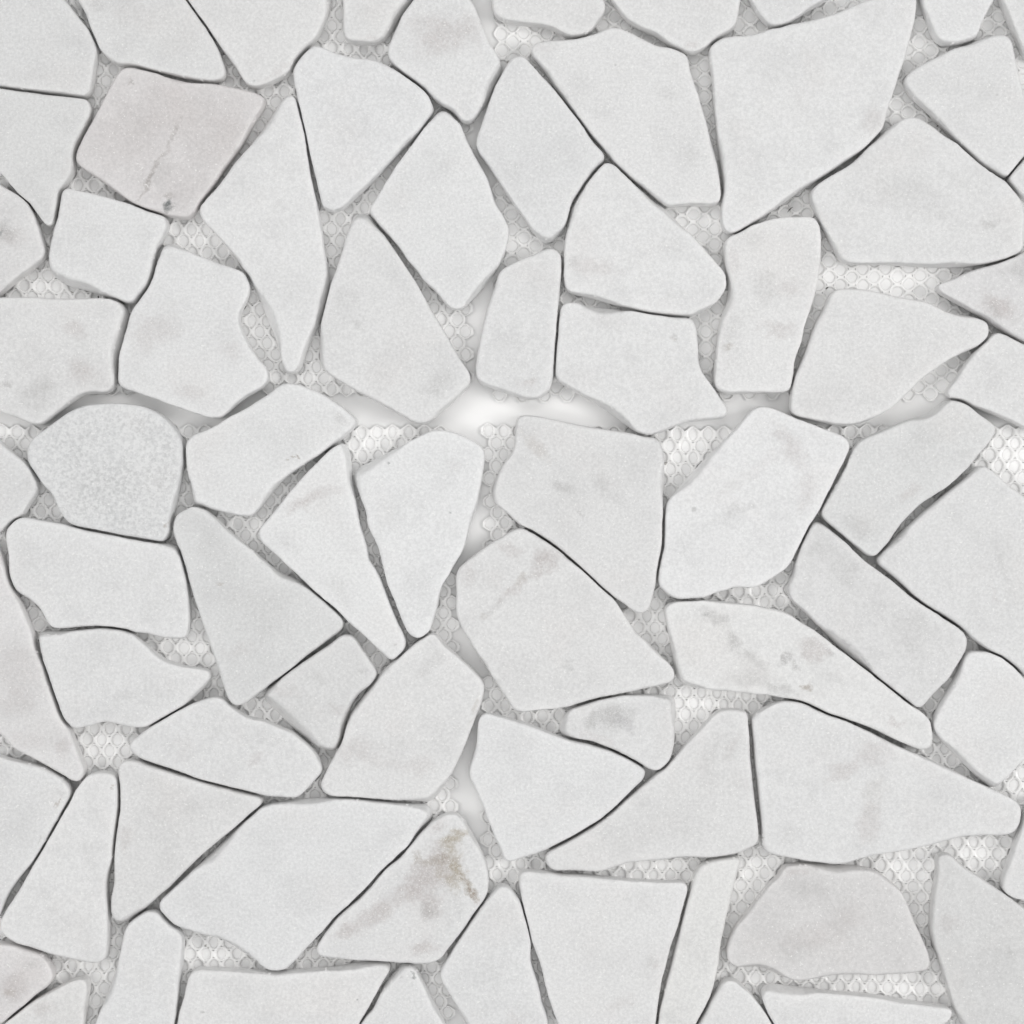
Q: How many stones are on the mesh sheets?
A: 75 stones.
